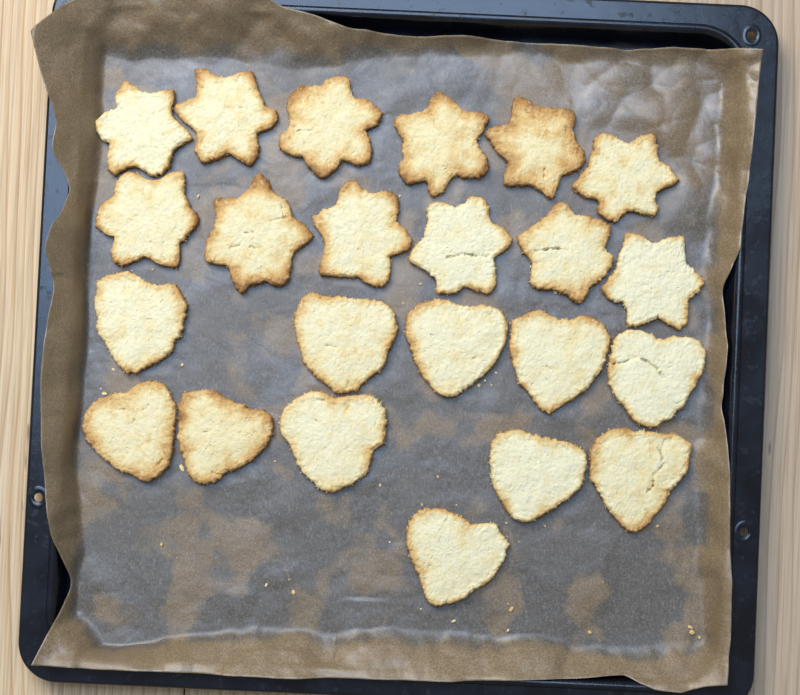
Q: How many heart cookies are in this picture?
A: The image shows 11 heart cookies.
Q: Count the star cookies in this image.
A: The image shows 12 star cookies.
